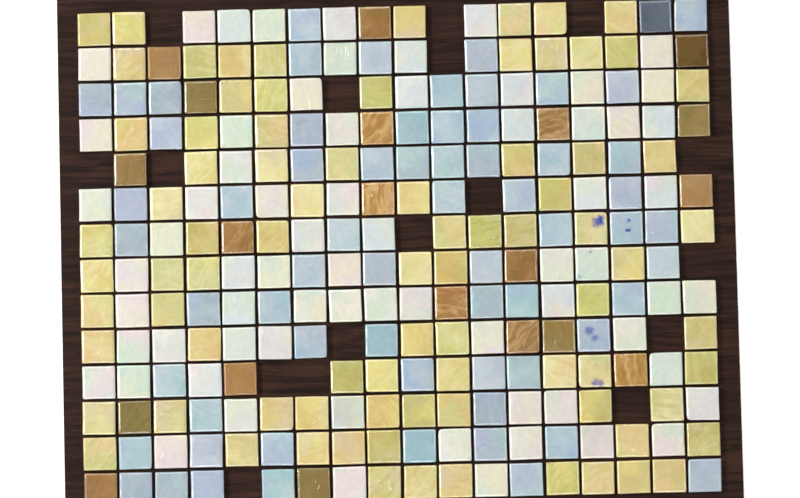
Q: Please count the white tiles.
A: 68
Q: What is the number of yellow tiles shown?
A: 82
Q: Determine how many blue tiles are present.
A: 65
